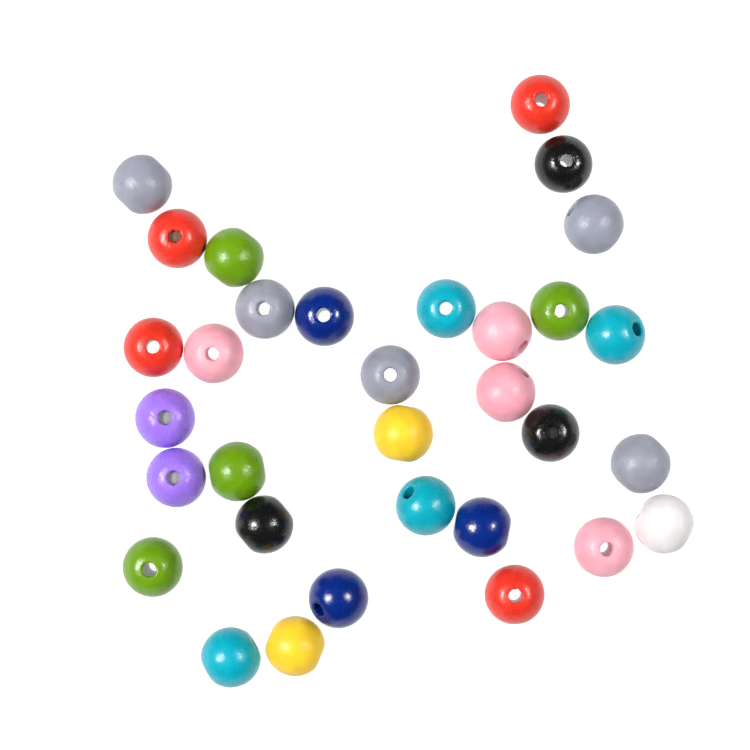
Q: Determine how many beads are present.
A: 32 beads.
